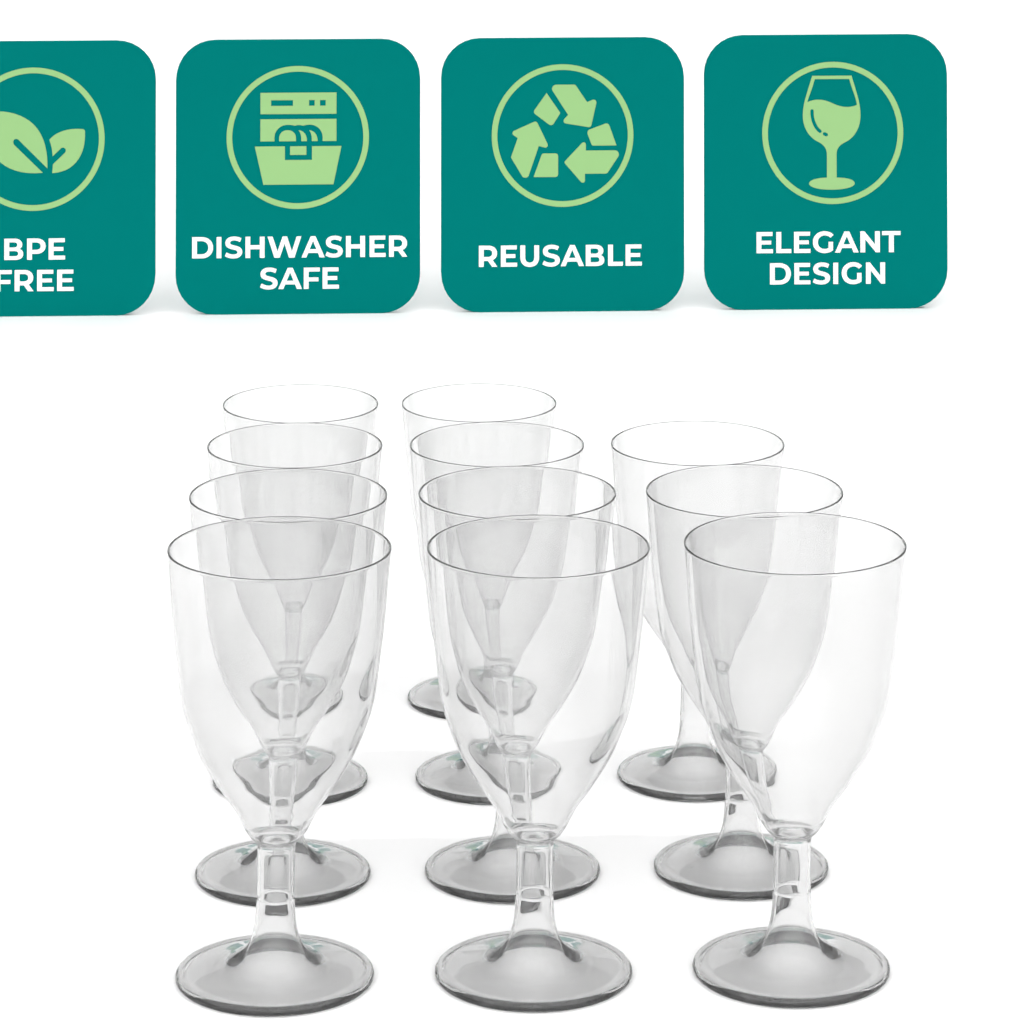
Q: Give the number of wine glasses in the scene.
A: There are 11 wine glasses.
